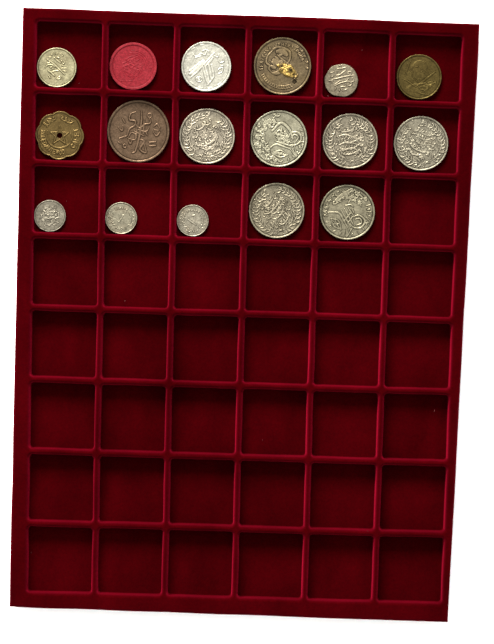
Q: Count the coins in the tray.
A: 17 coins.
